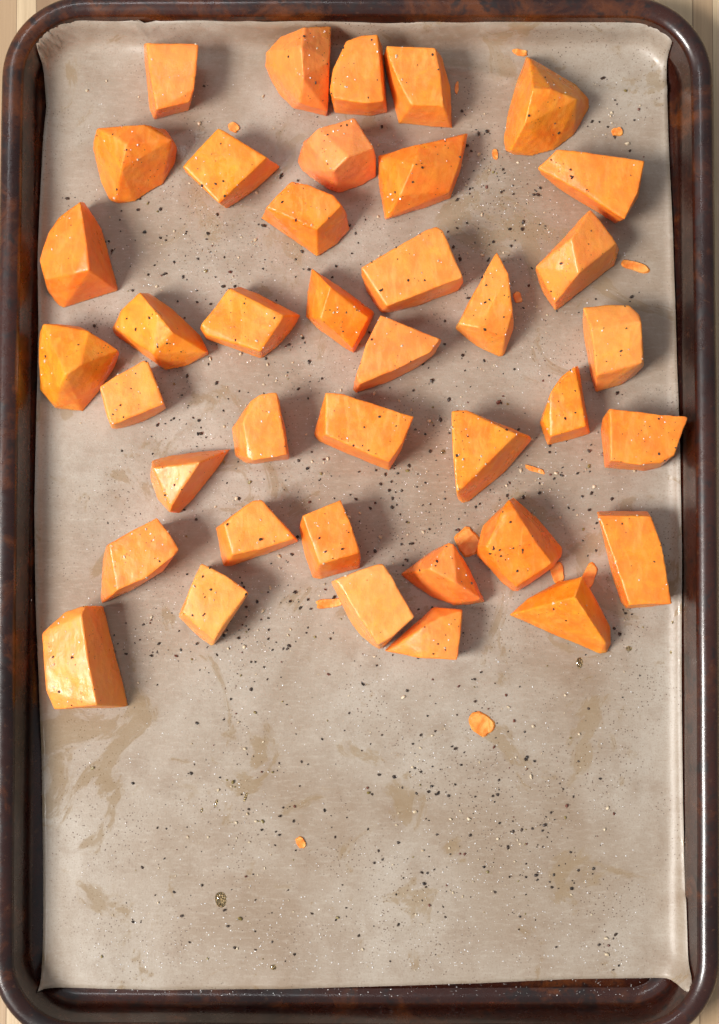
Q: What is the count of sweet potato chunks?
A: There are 39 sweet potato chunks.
